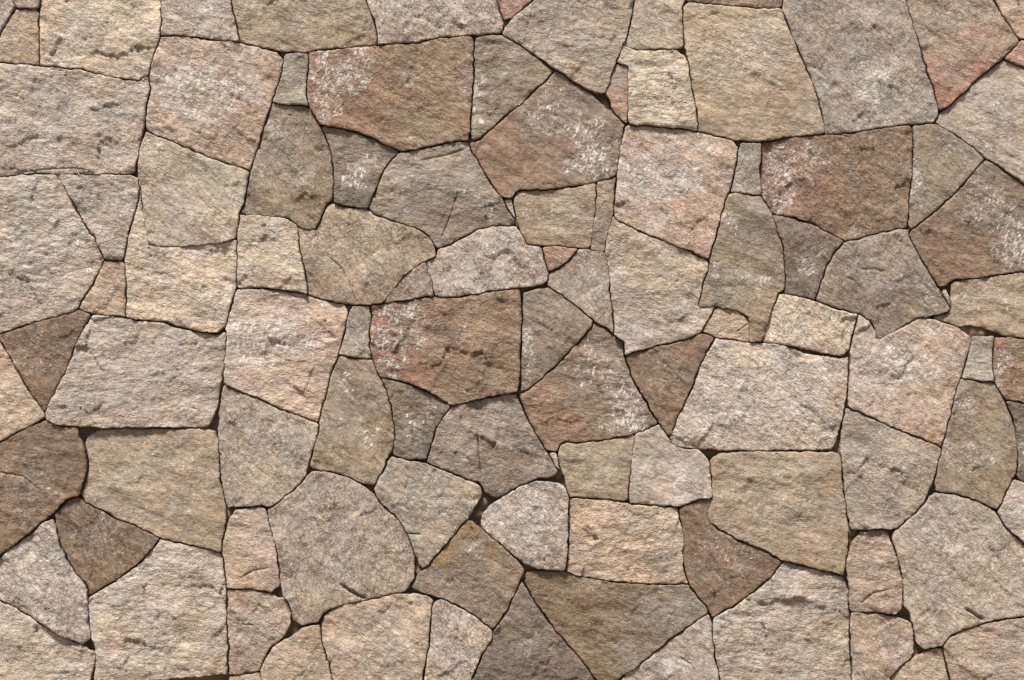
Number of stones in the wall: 107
